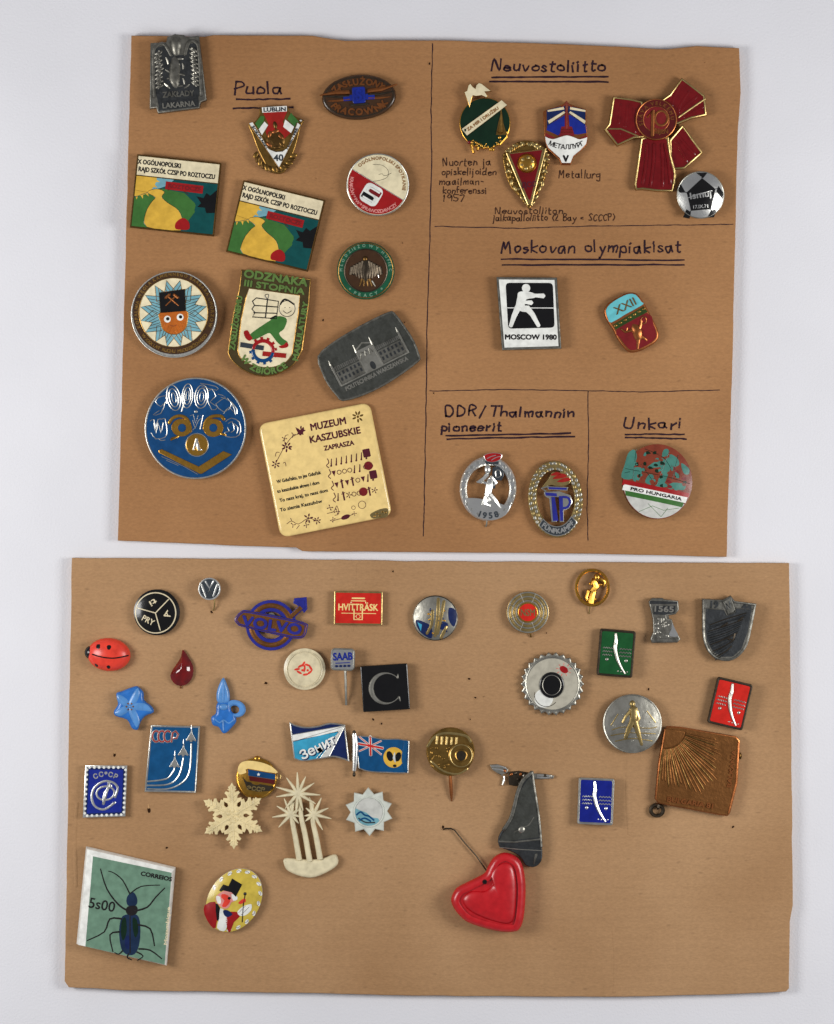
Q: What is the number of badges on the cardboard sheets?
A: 58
